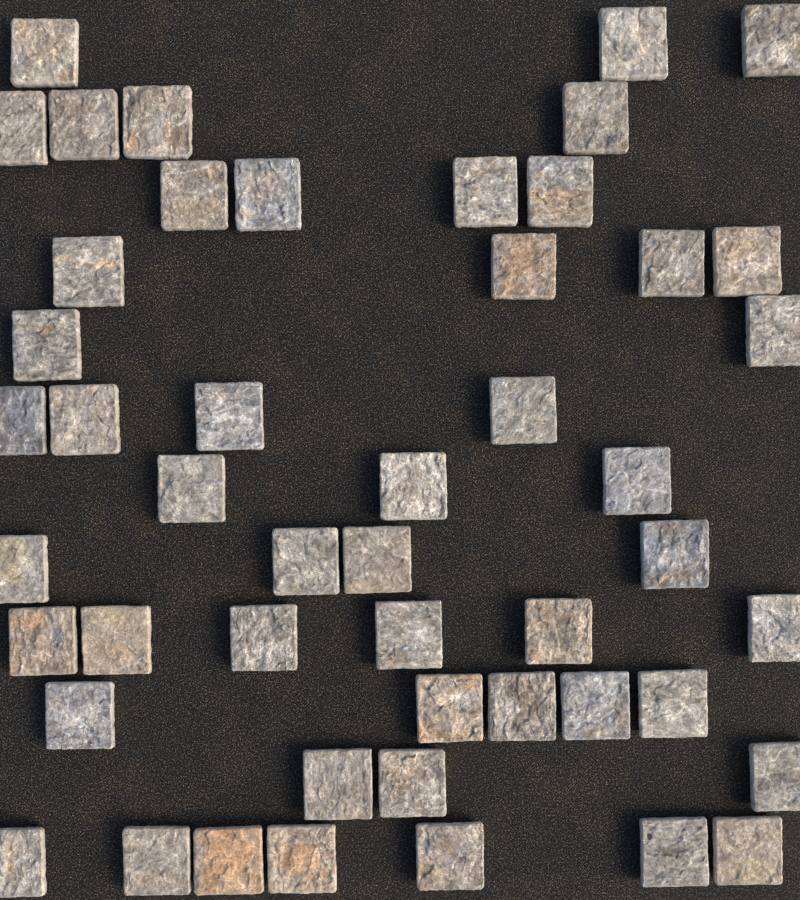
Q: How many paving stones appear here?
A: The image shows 49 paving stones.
